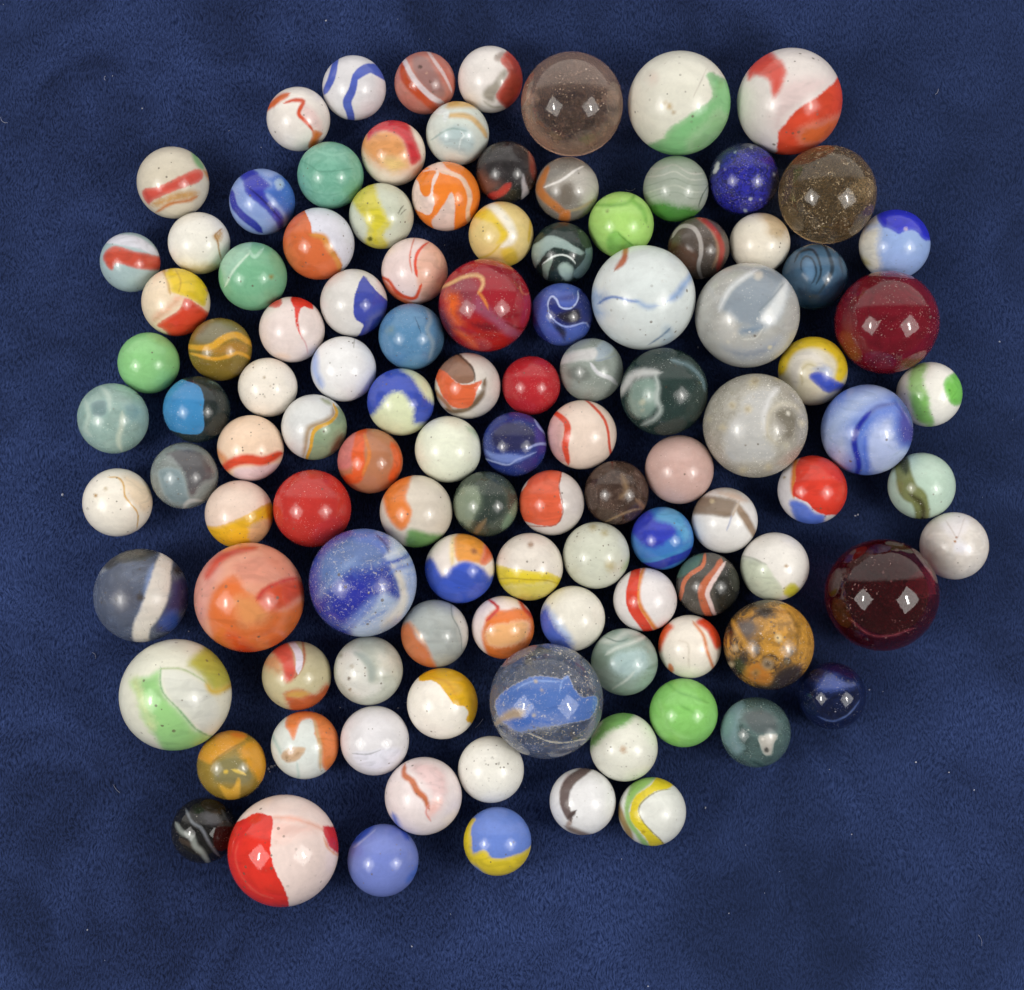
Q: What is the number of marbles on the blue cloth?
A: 111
